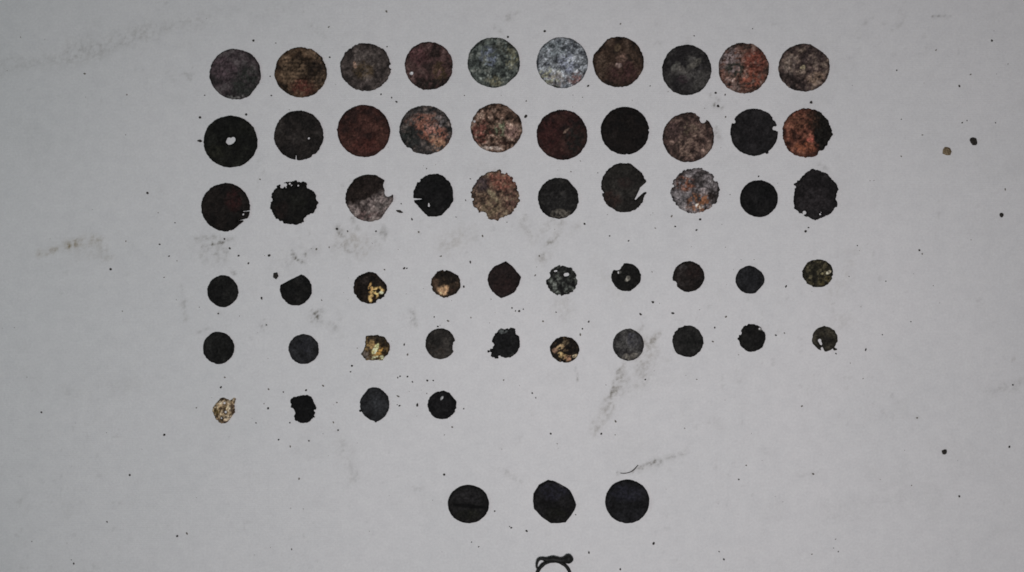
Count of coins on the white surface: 57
